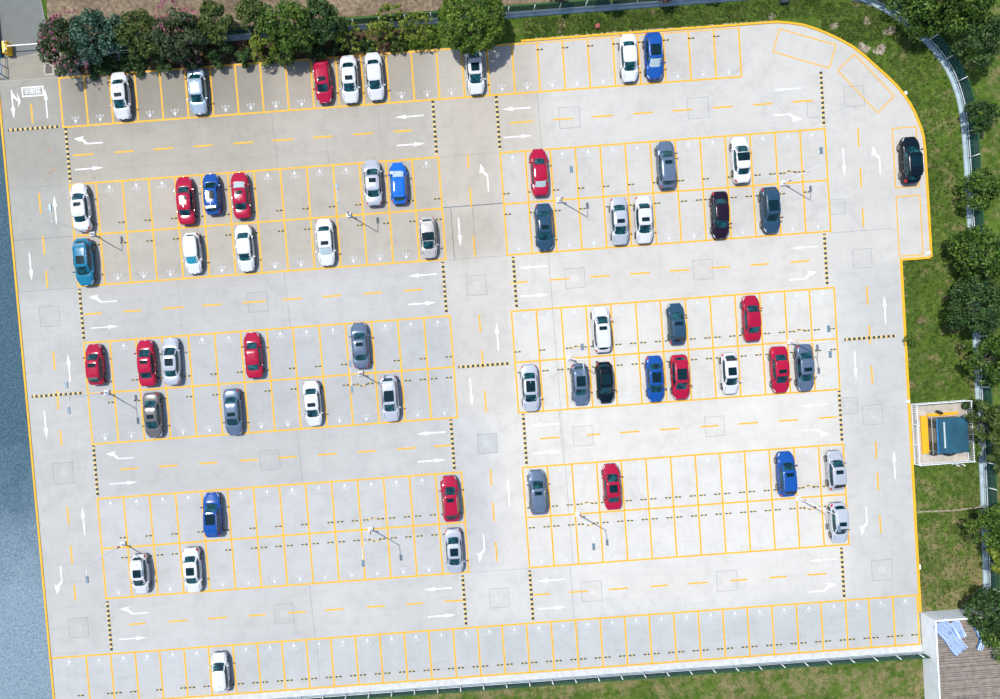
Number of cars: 59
